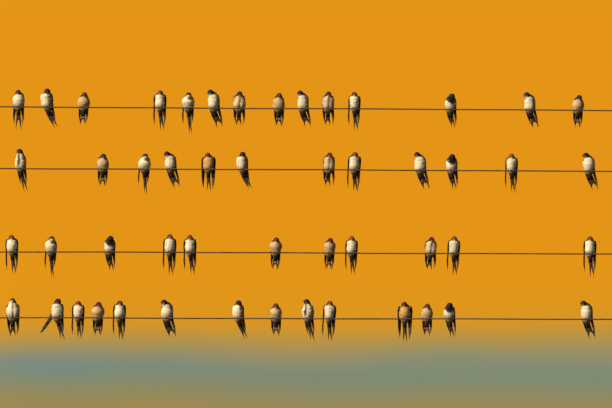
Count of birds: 51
